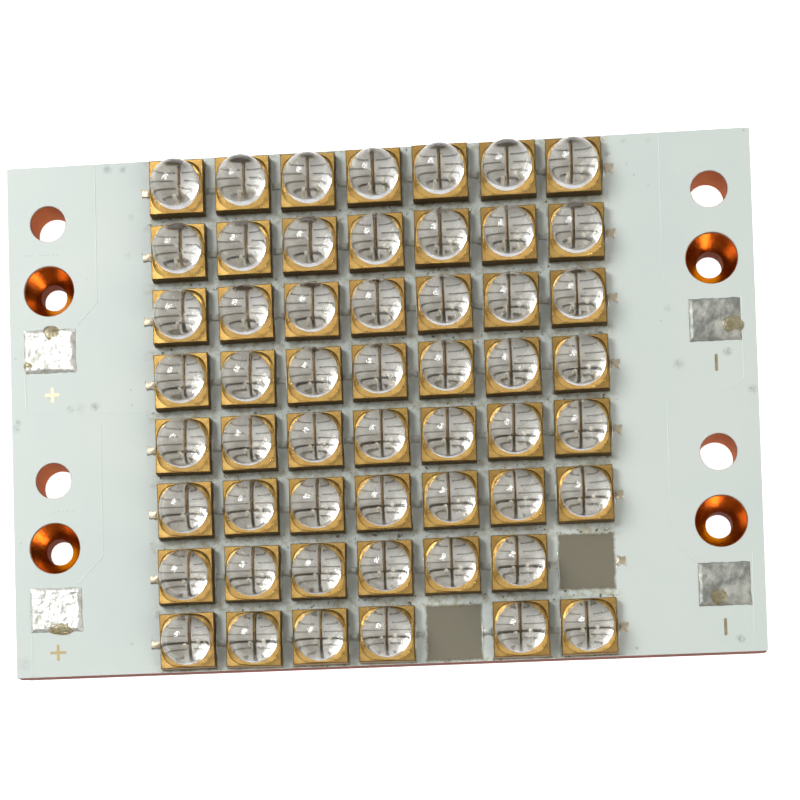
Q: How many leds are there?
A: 54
